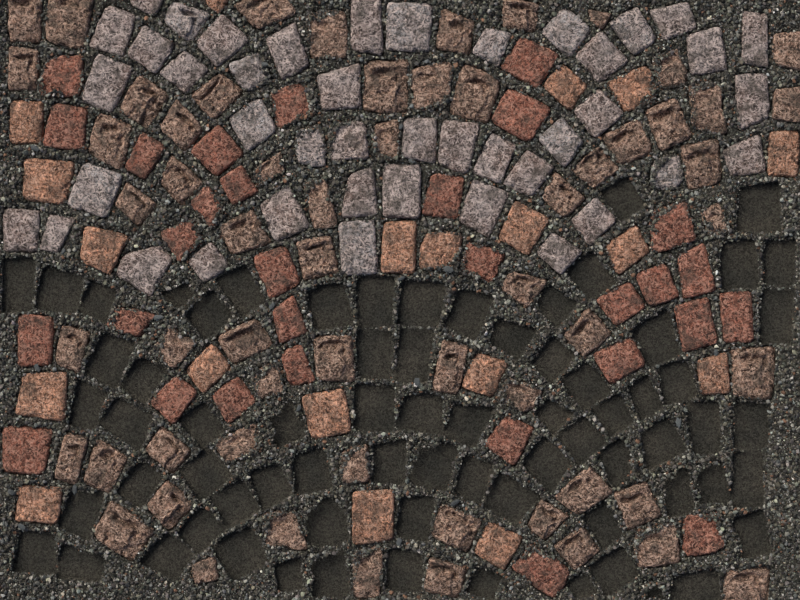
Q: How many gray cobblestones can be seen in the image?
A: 43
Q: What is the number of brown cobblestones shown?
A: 60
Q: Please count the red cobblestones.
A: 30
